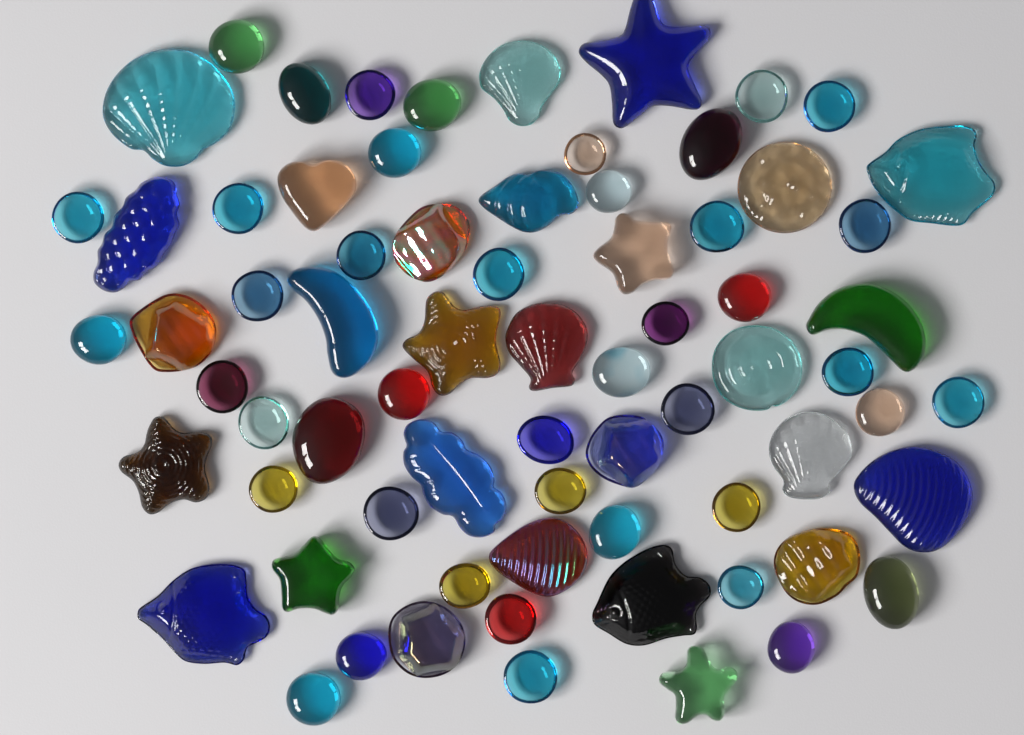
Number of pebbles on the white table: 43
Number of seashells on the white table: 8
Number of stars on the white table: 6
